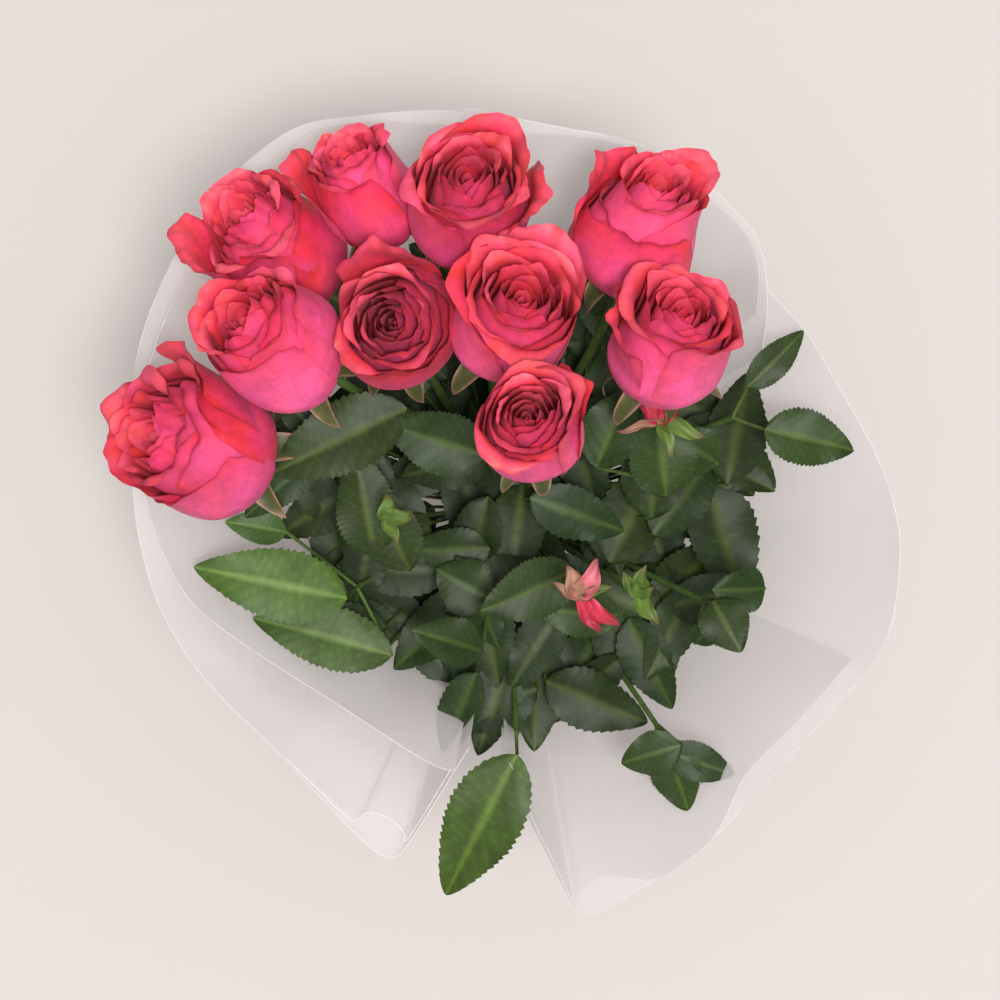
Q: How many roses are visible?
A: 10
